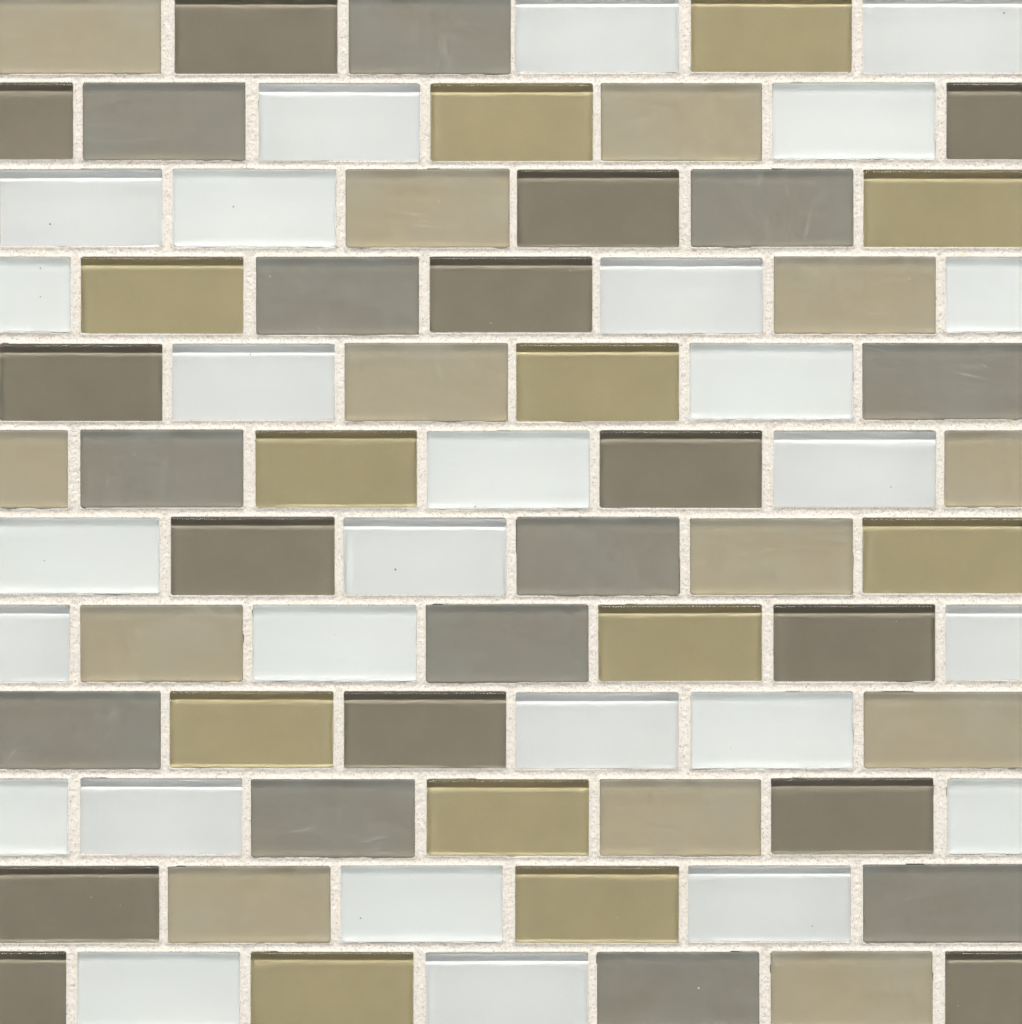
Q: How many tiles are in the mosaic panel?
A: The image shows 78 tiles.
